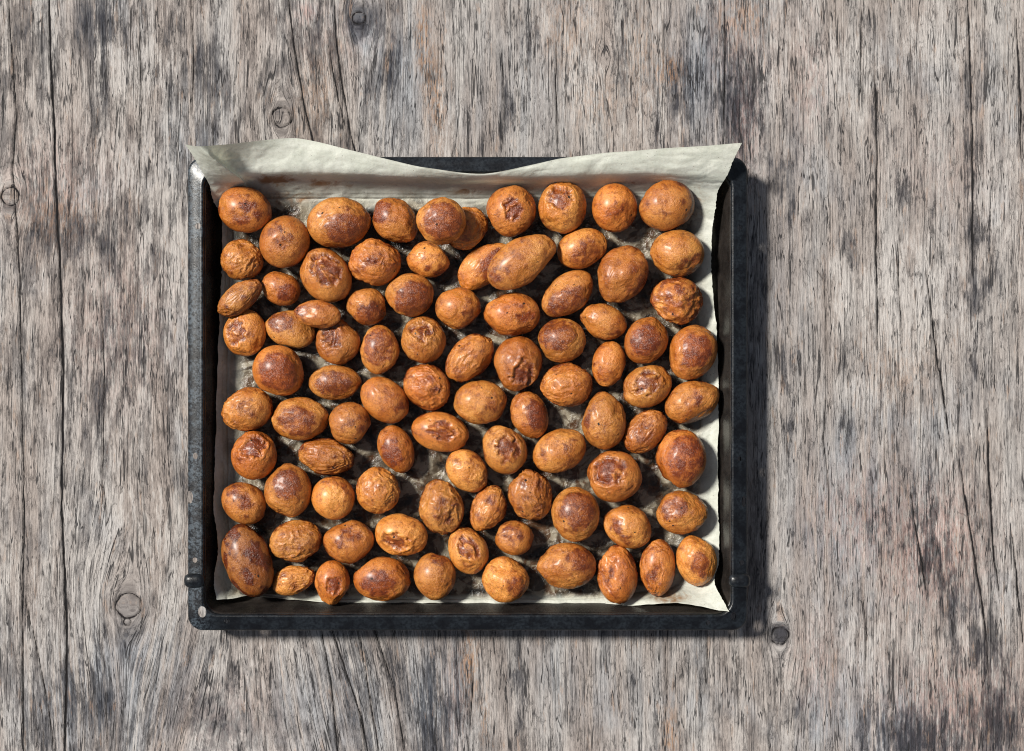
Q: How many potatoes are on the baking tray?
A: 88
